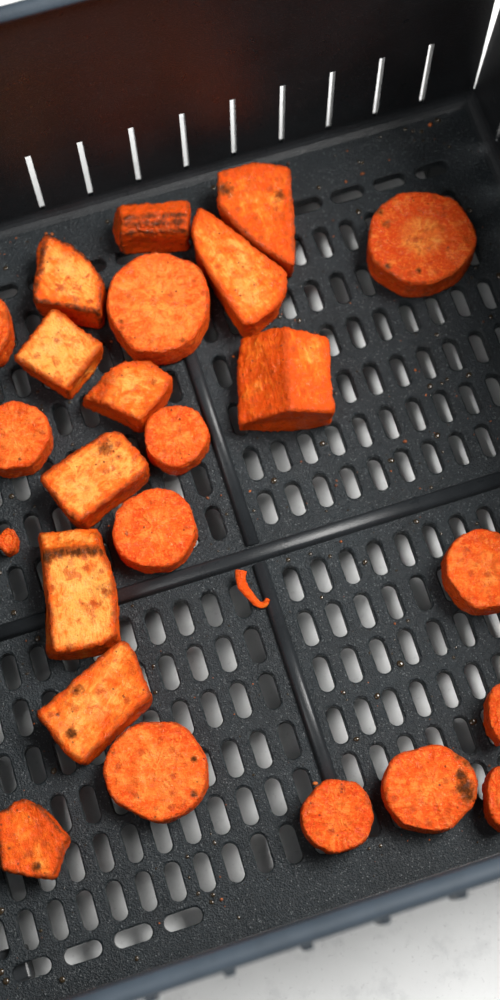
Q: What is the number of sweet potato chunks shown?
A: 11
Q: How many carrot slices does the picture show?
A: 13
